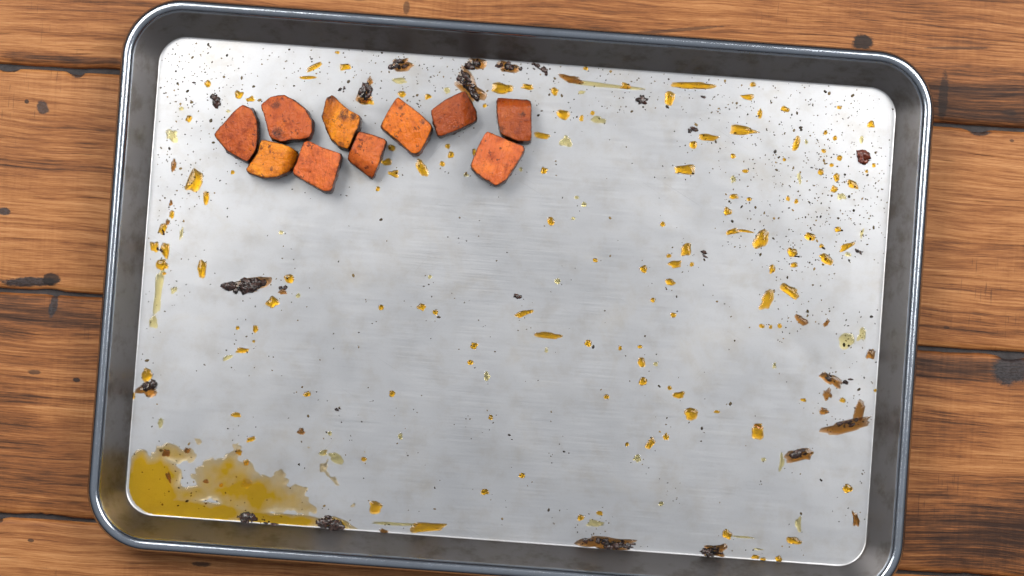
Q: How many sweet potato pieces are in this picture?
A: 10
